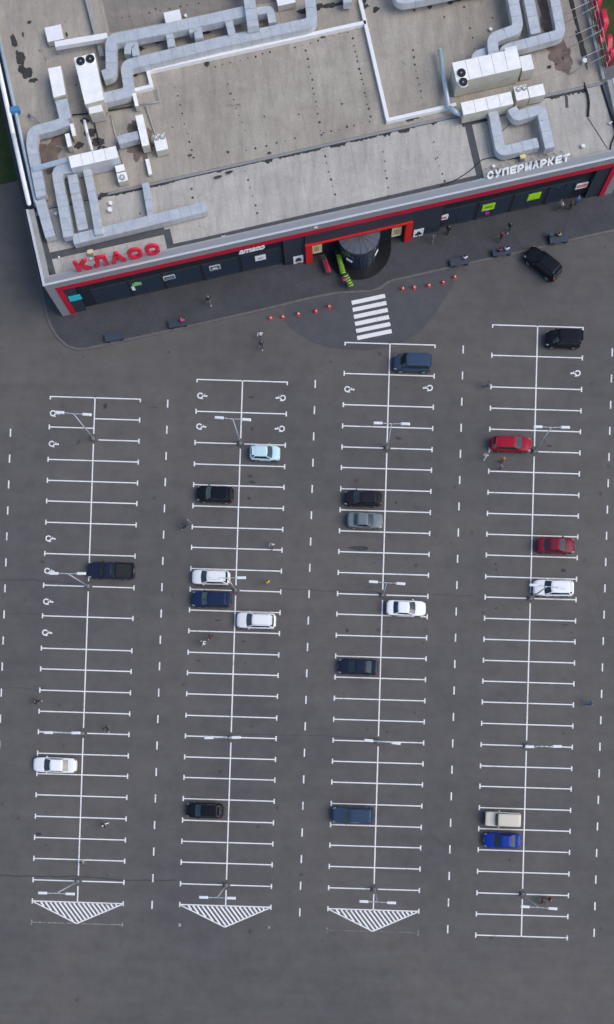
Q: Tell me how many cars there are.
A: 21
